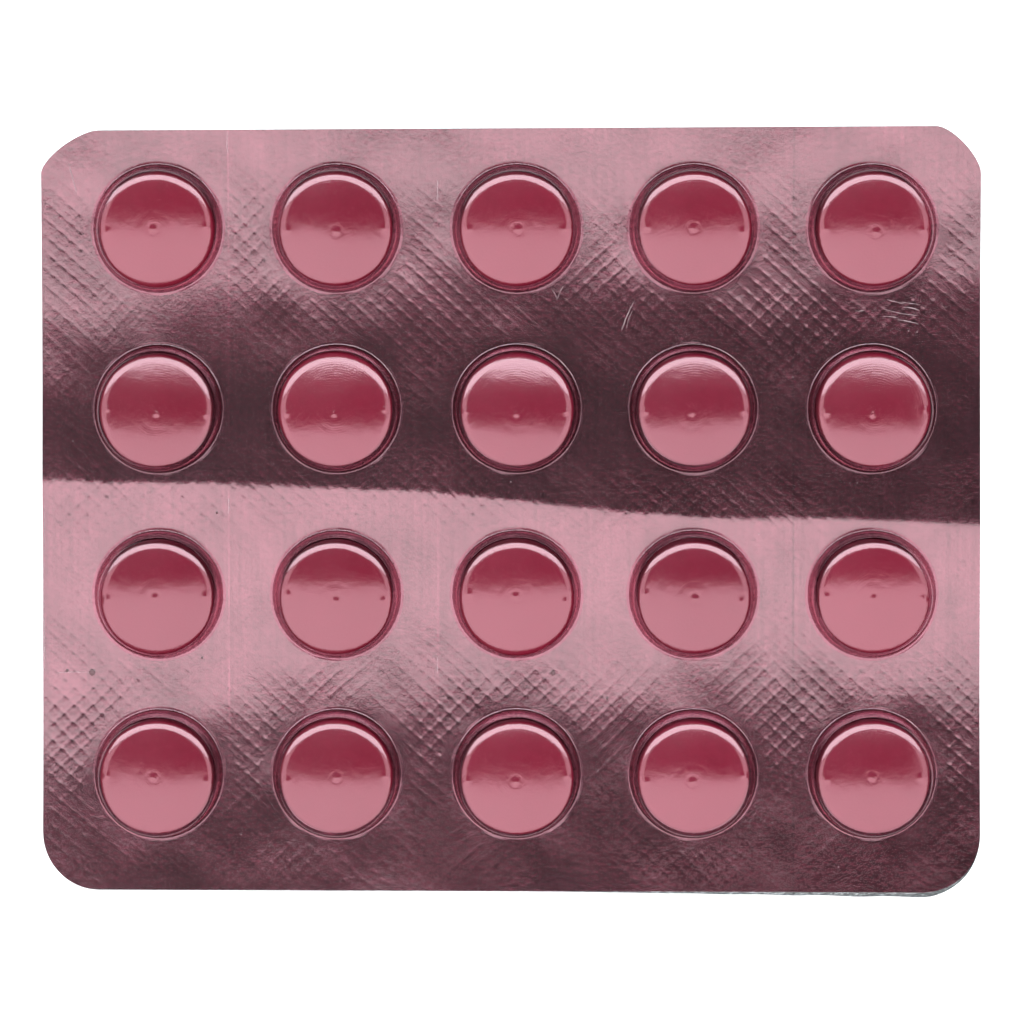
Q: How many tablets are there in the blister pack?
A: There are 20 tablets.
